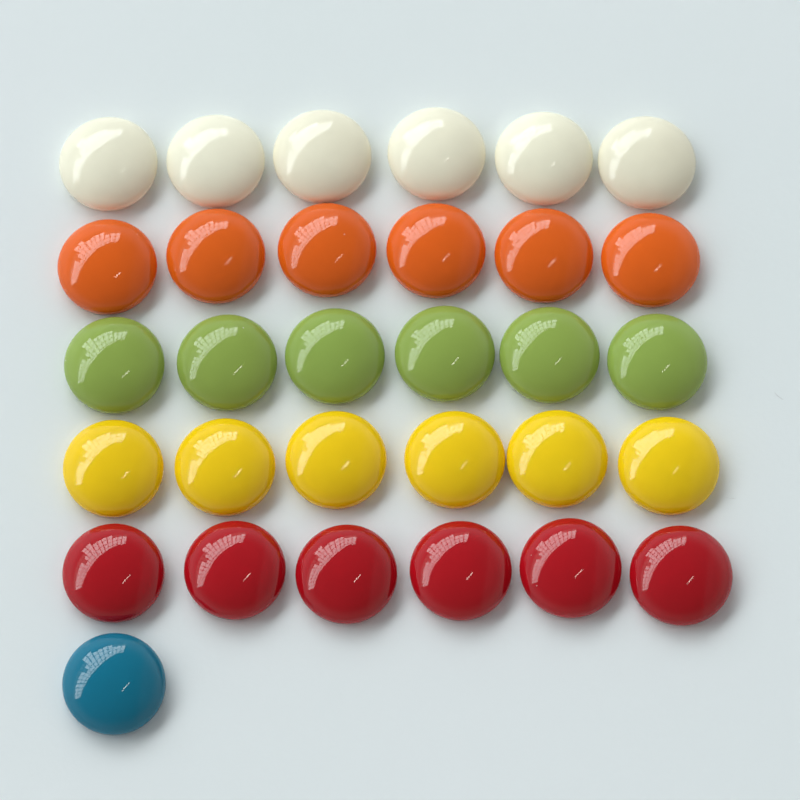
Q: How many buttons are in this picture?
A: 31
